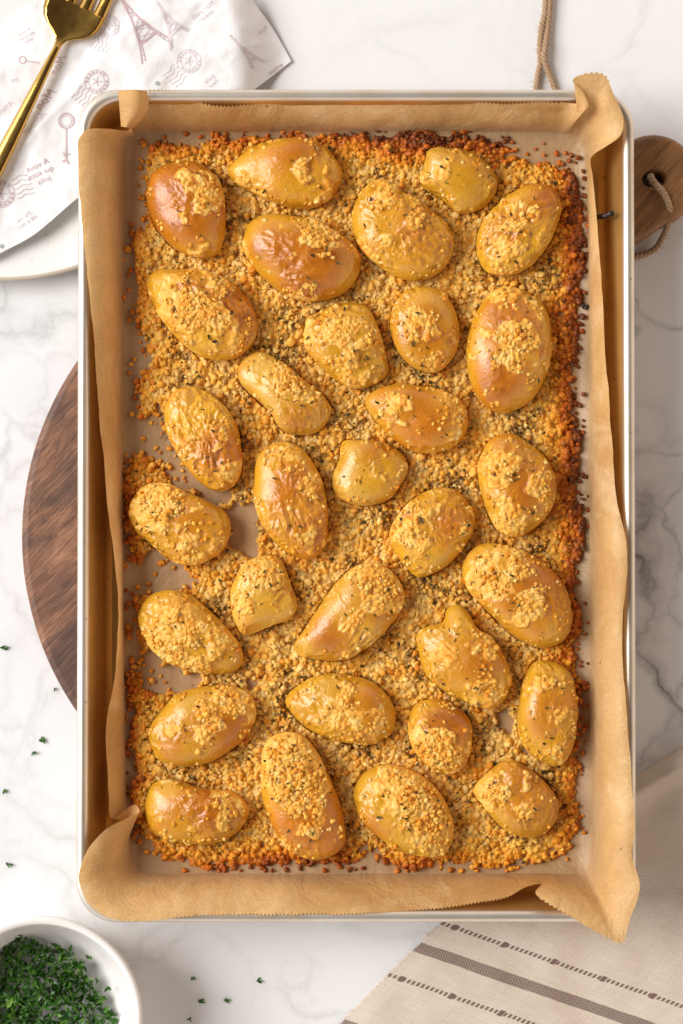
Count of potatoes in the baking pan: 31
